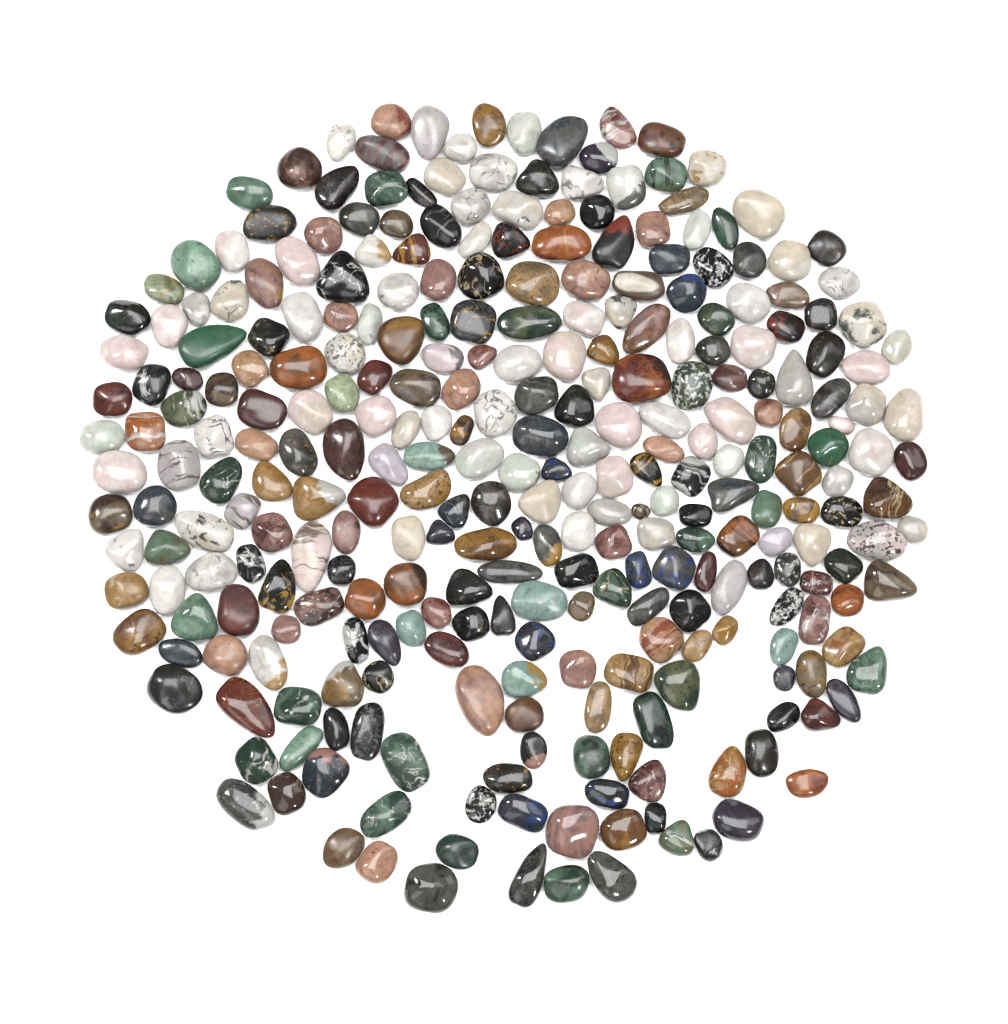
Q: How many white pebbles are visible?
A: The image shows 84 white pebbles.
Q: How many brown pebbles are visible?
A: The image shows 94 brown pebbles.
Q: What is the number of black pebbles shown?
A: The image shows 85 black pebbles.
